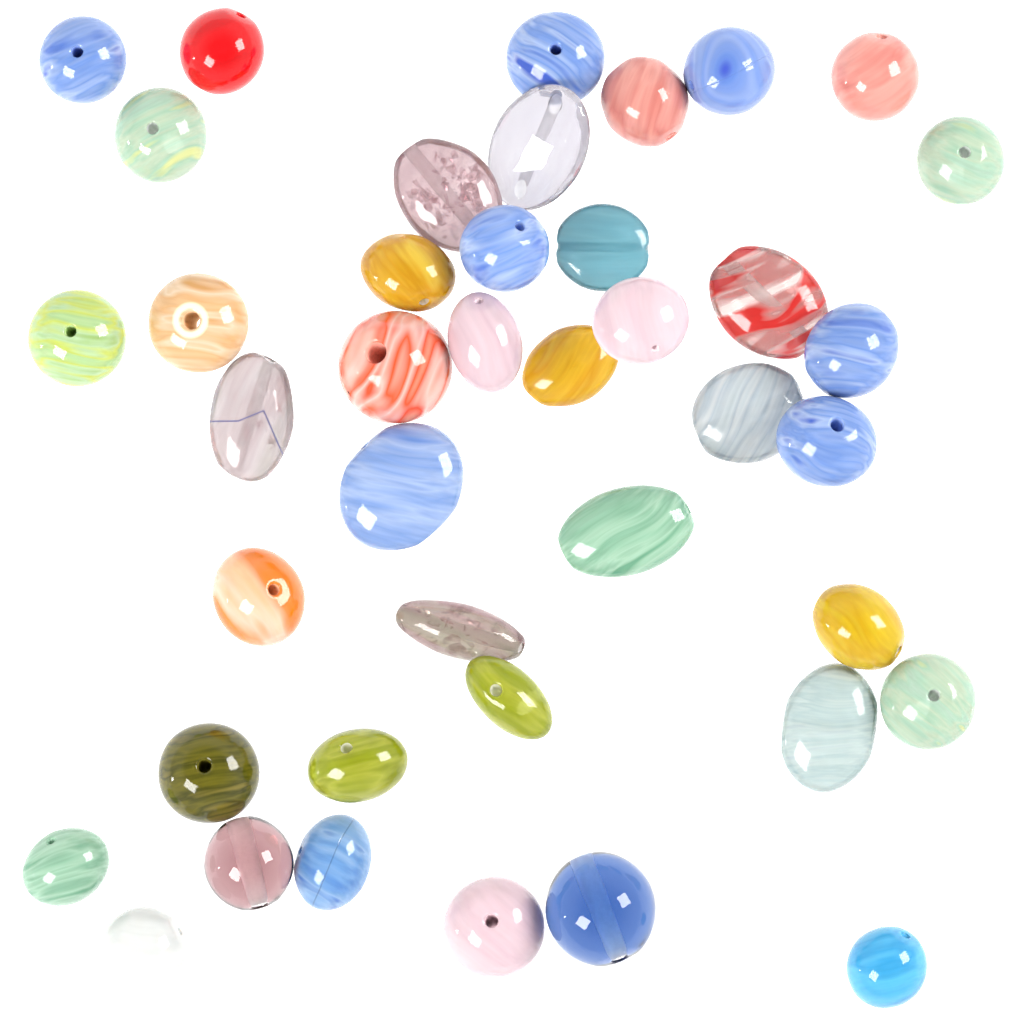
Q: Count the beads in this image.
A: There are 41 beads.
